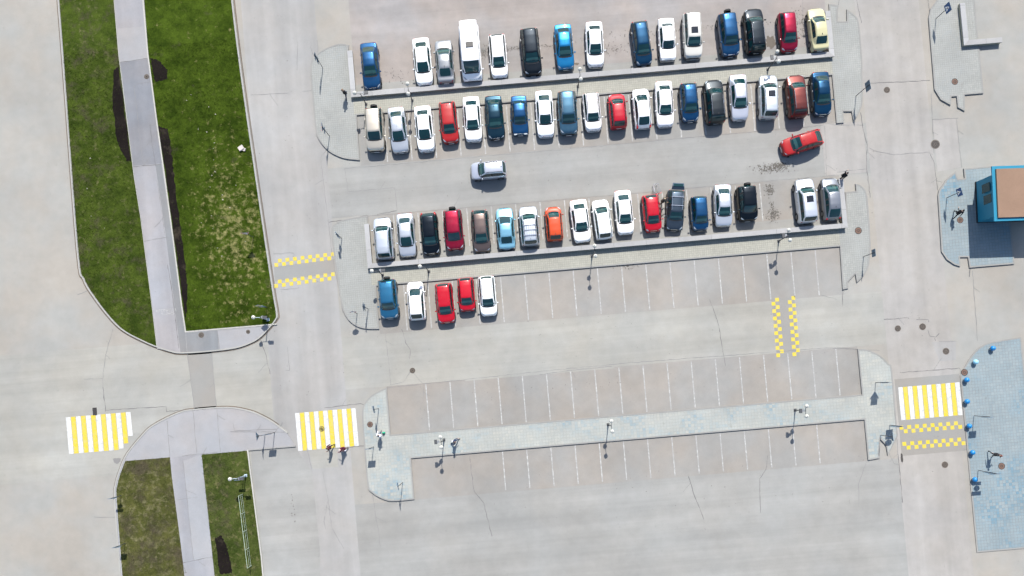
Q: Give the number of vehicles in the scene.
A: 59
